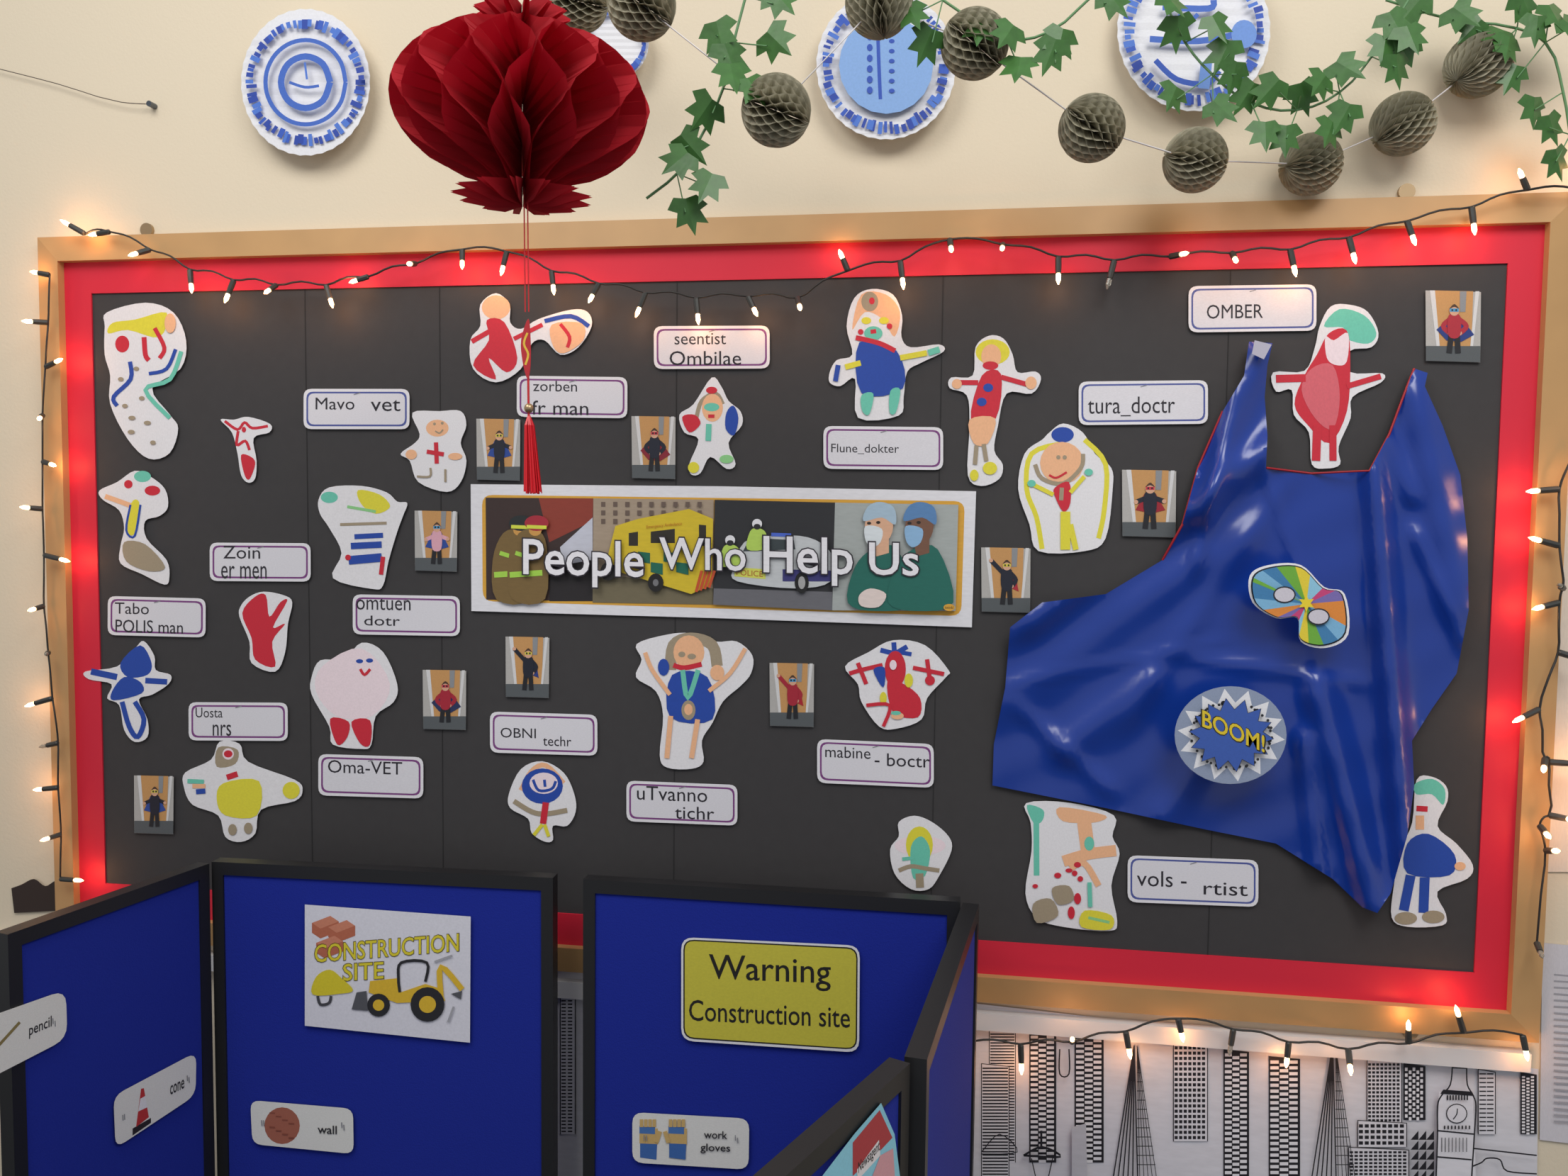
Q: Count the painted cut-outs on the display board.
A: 21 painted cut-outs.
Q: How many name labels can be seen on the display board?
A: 15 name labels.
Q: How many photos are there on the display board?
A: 10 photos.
